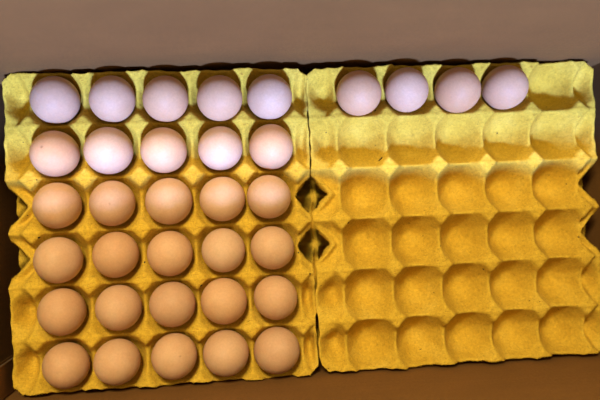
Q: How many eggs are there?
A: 34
